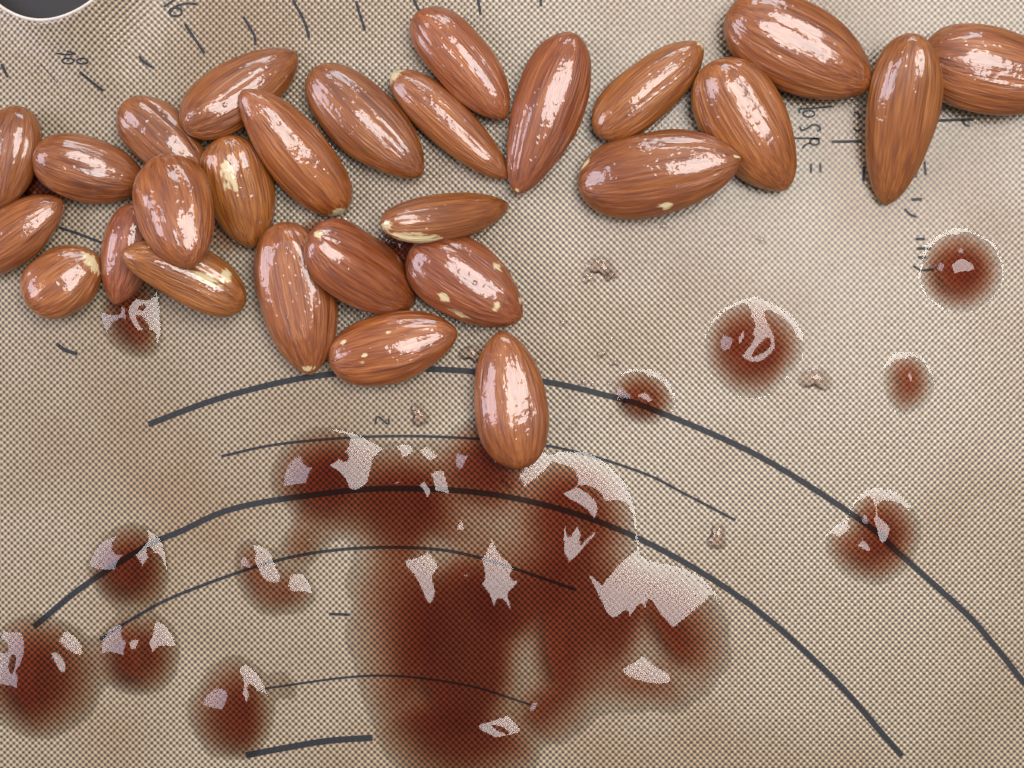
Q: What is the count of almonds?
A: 27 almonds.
